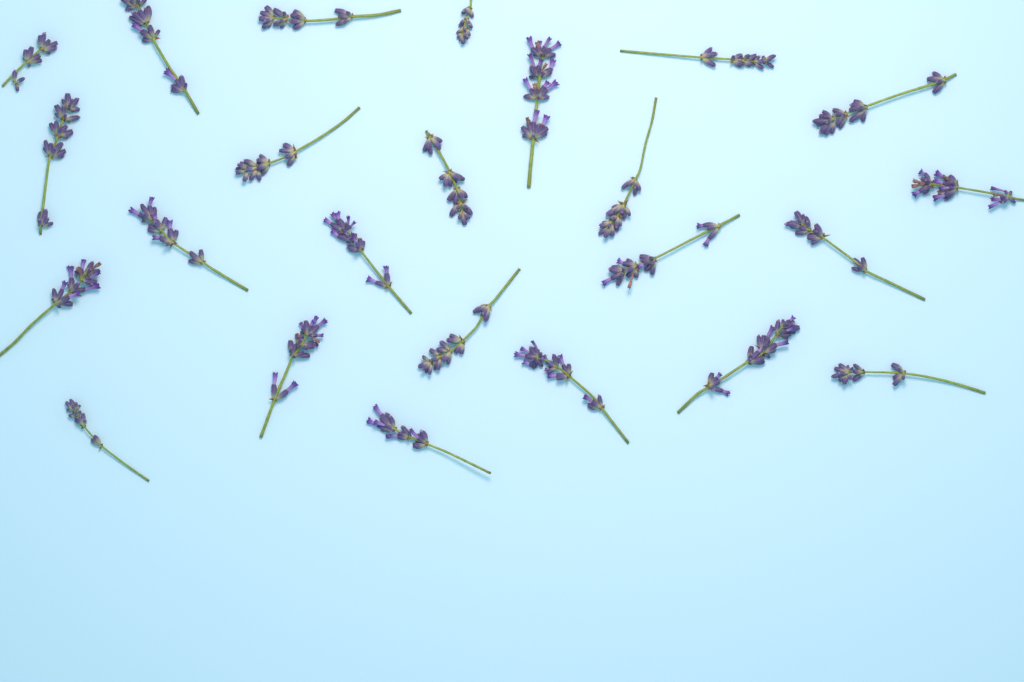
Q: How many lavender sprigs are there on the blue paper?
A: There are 24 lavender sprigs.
